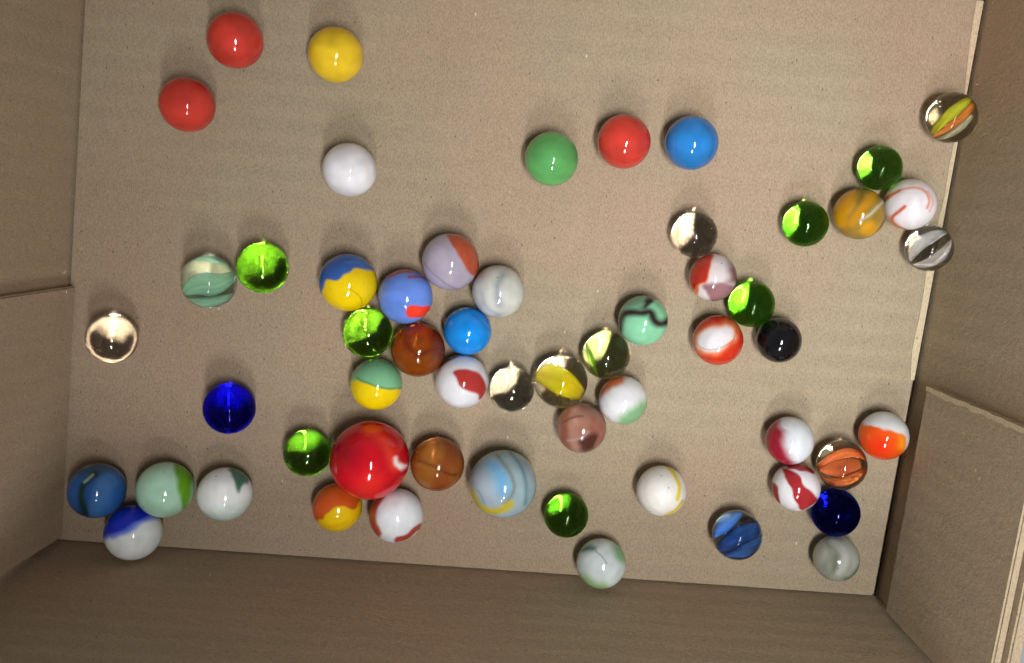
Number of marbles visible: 57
